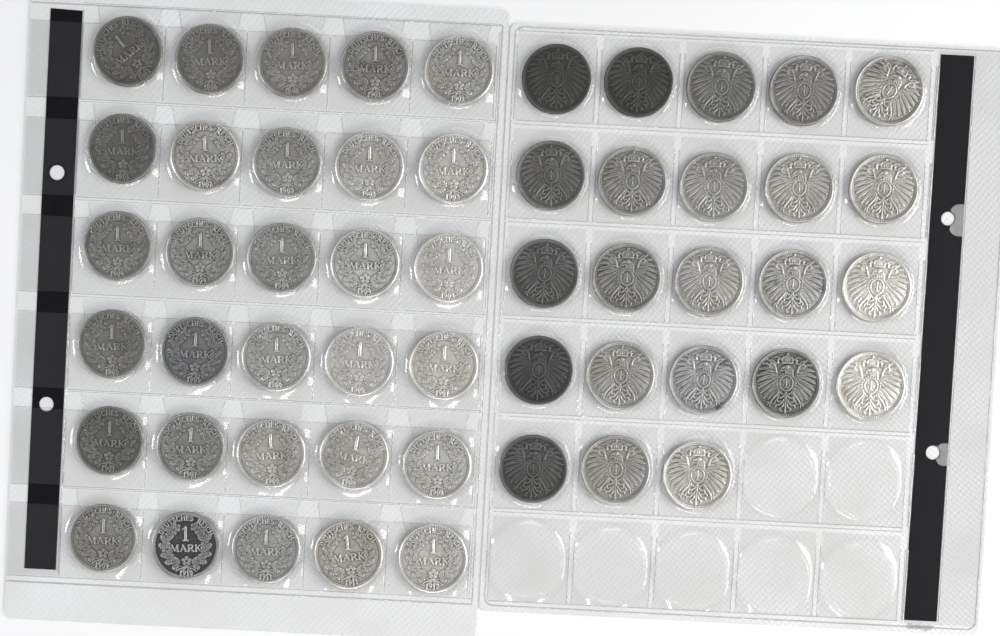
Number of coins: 53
